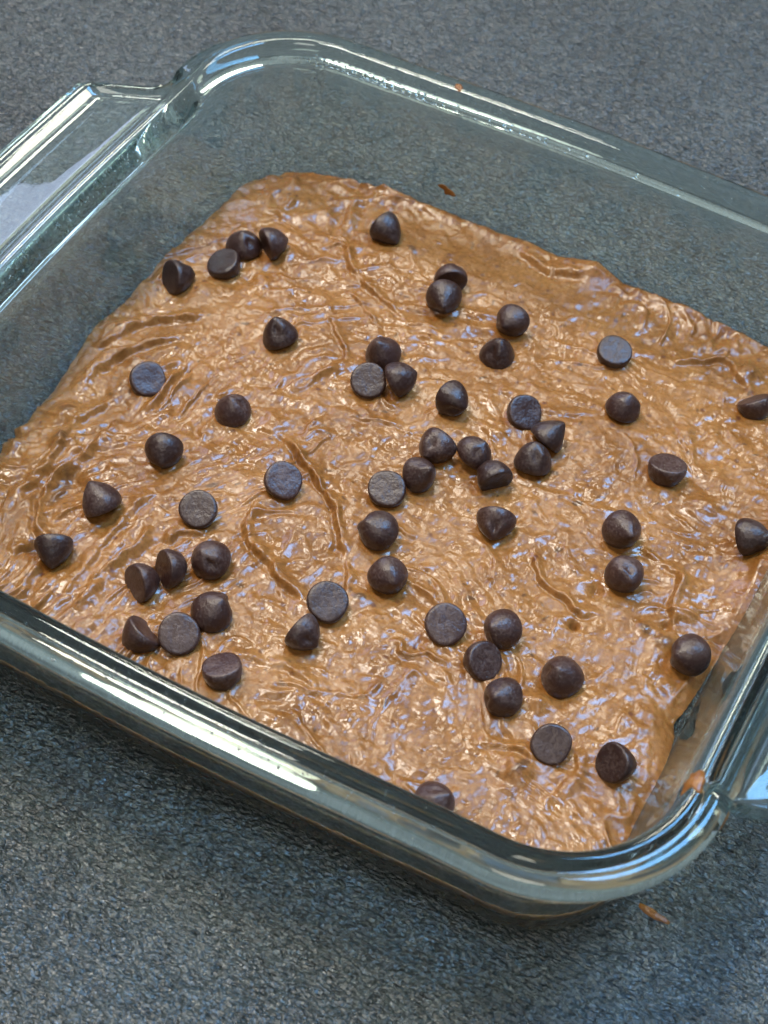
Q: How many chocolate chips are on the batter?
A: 57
